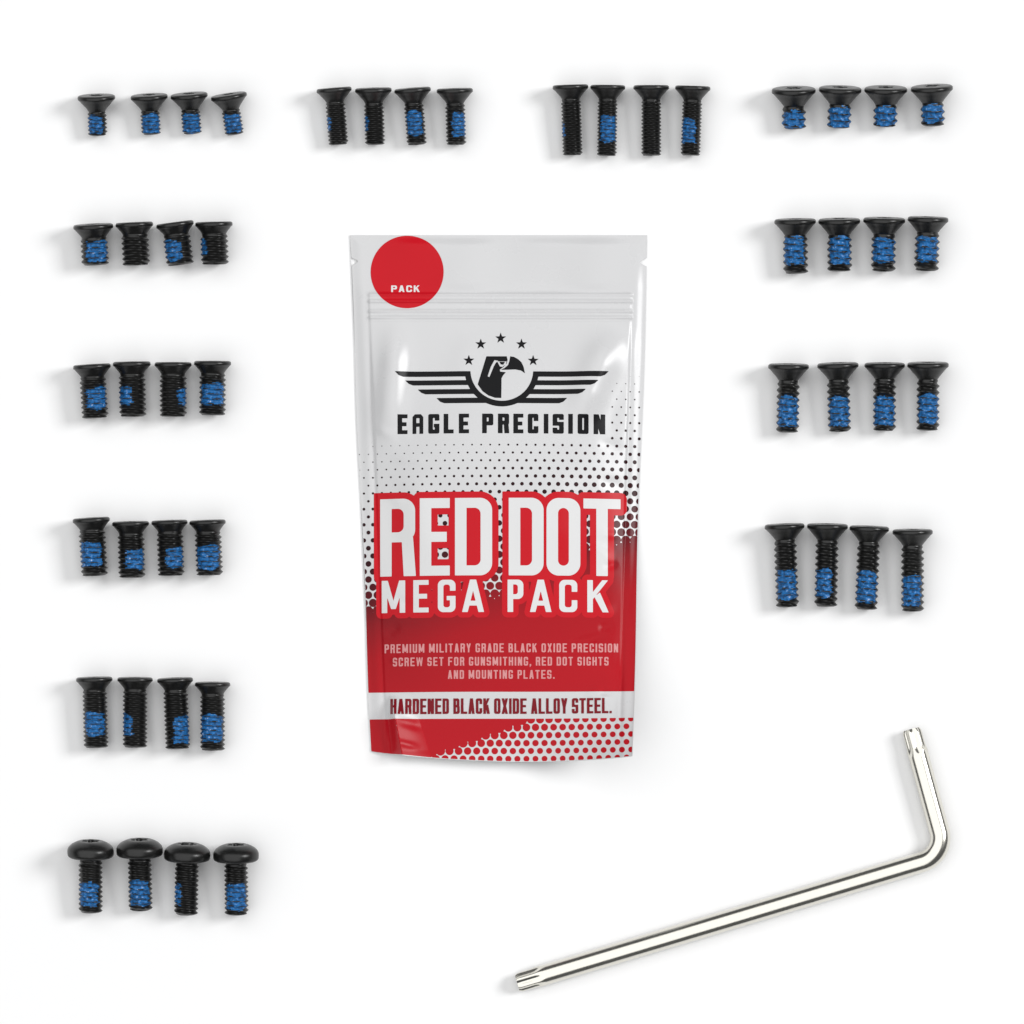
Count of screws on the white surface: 48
